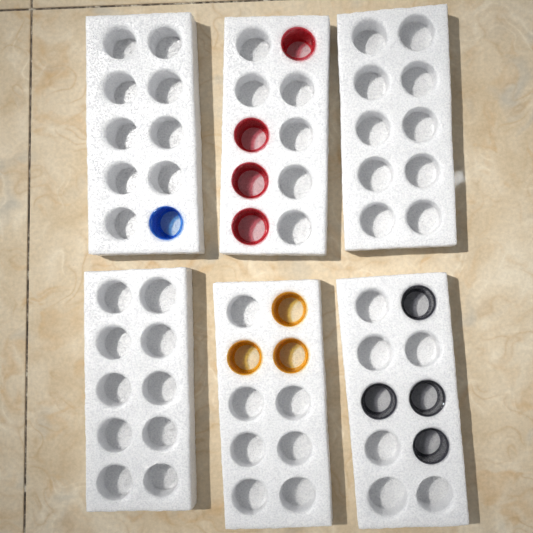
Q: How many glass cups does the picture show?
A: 12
